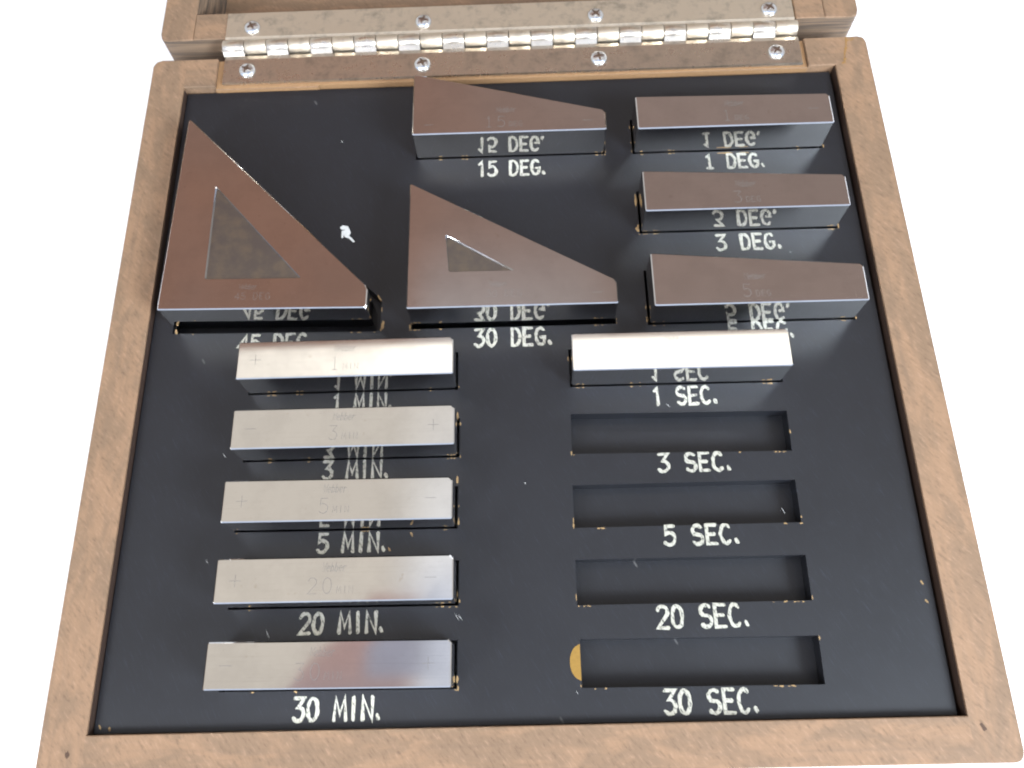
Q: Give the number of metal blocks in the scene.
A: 12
